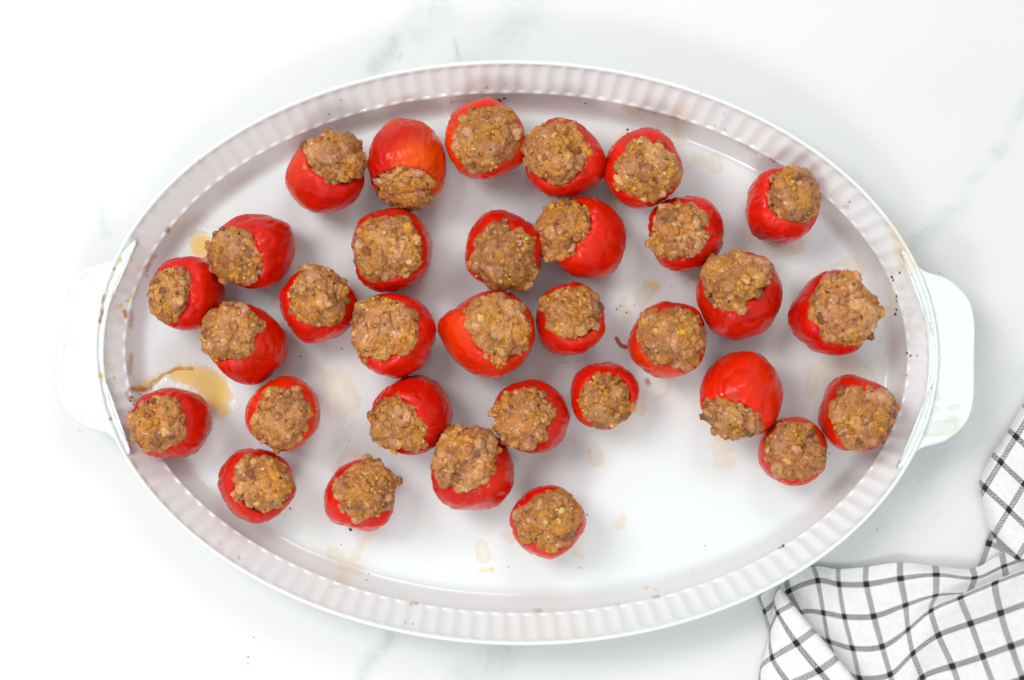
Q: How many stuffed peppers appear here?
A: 32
